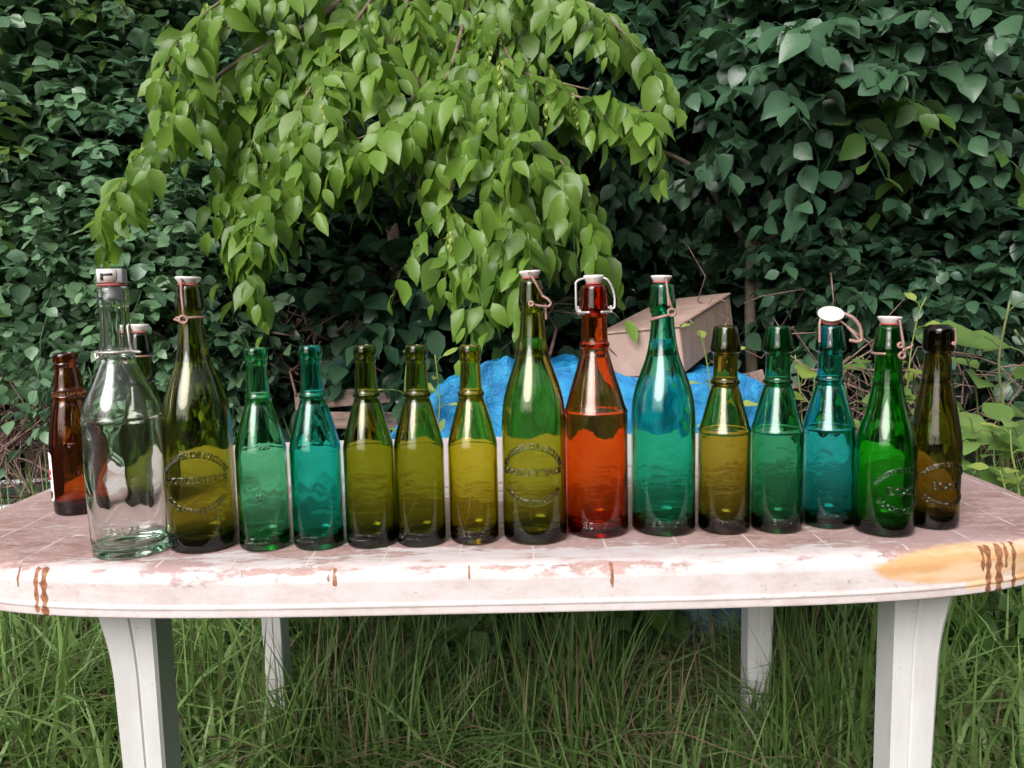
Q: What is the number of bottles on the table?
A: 17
